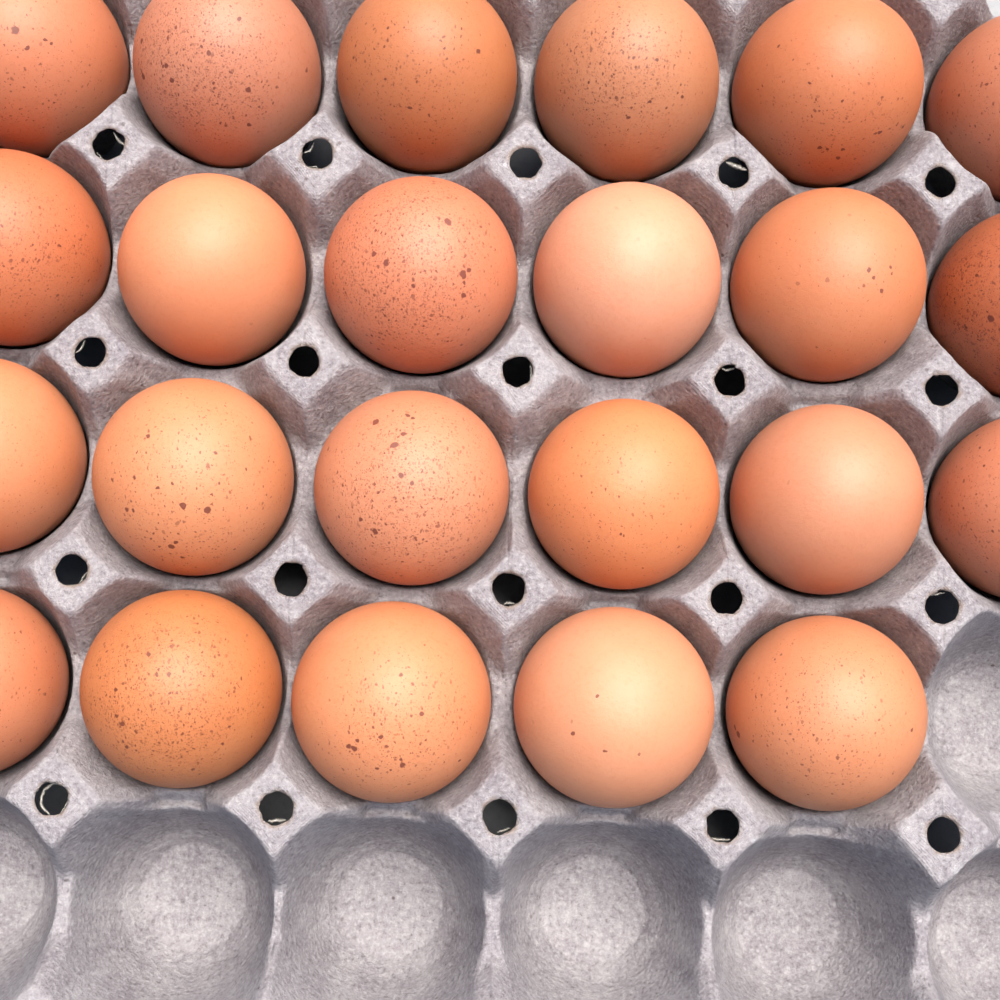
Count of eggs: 23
